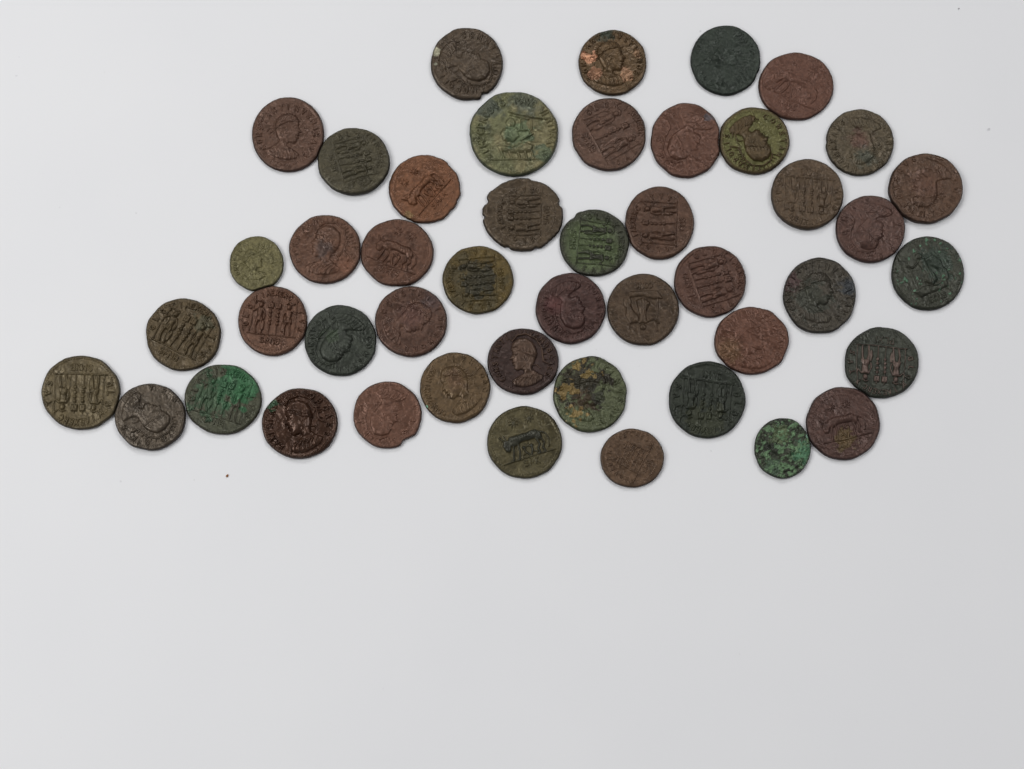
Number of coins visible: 46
